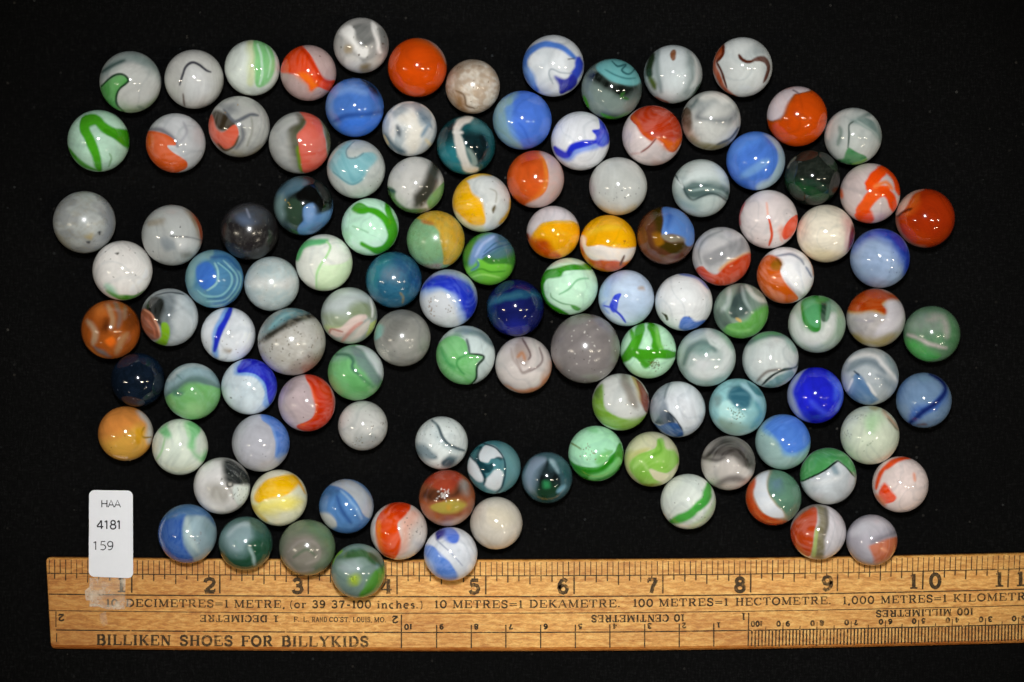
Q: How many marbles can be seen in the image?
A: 115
